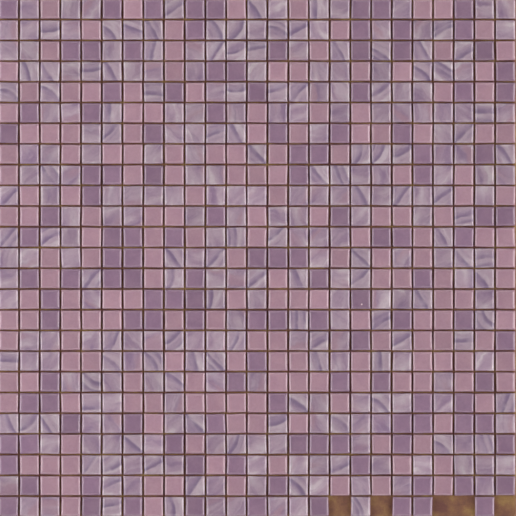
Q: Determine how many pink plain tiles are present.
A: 191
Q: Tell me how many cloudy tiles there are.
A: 186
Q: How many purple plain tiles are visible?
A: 131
